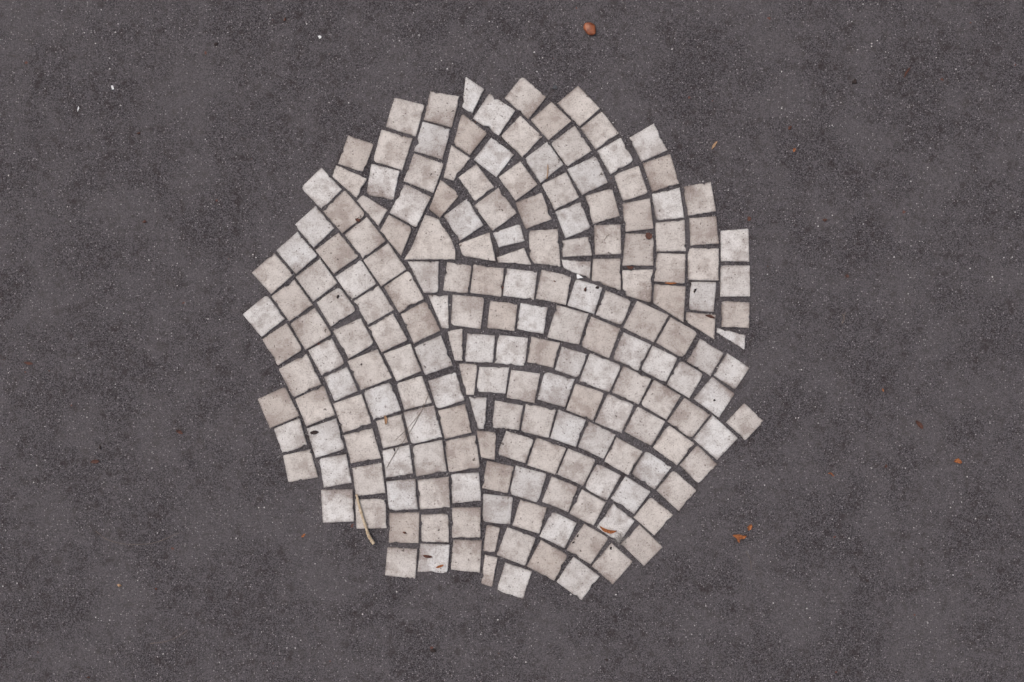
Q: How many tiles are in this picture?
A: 190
